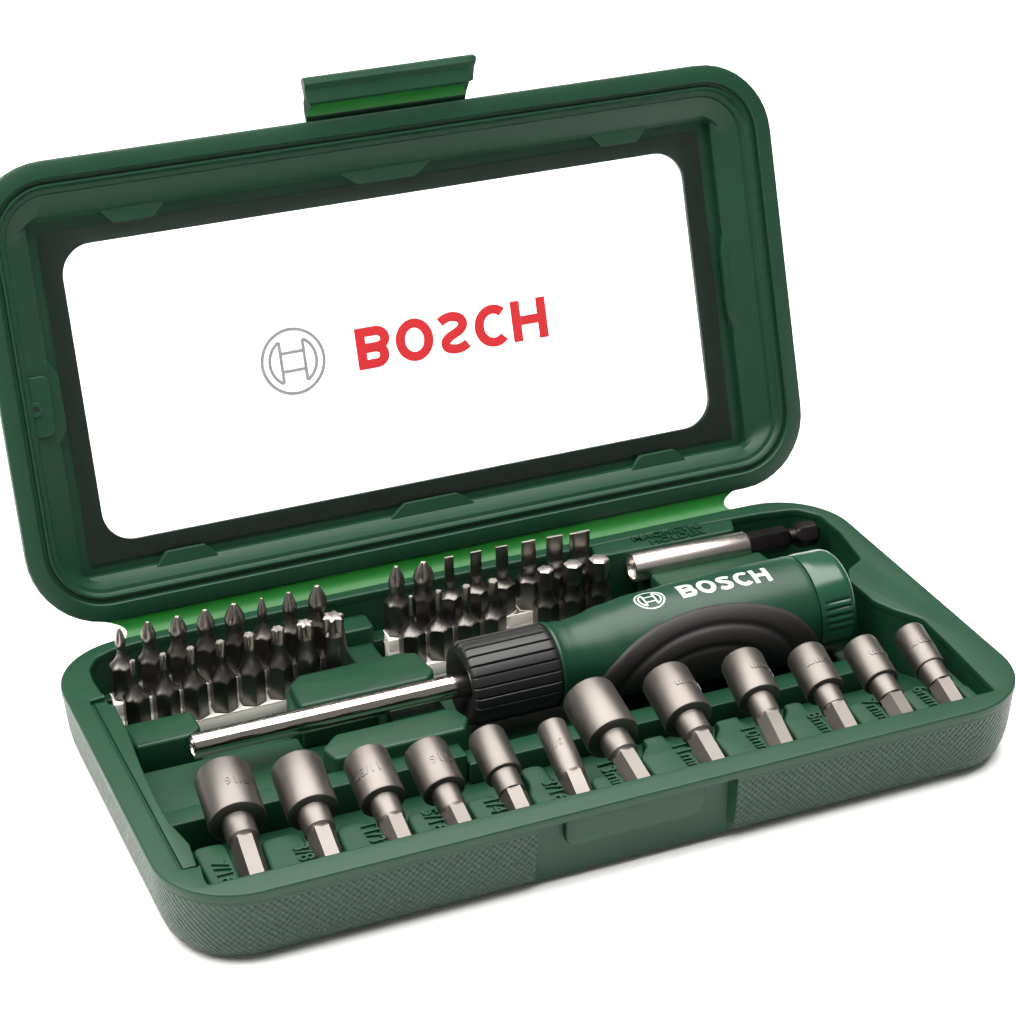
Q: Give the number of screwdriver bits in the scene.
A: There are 31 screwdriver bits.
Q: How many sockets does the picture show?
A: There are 12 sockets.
